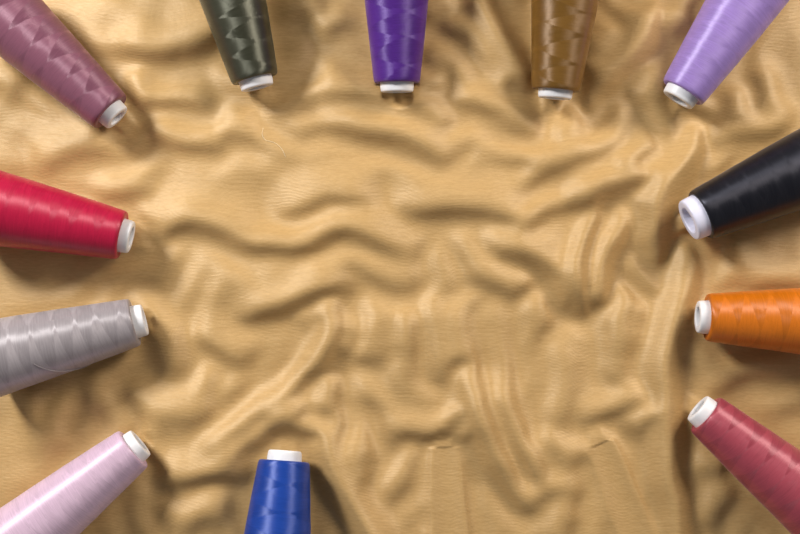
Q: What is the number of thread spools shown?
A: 12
